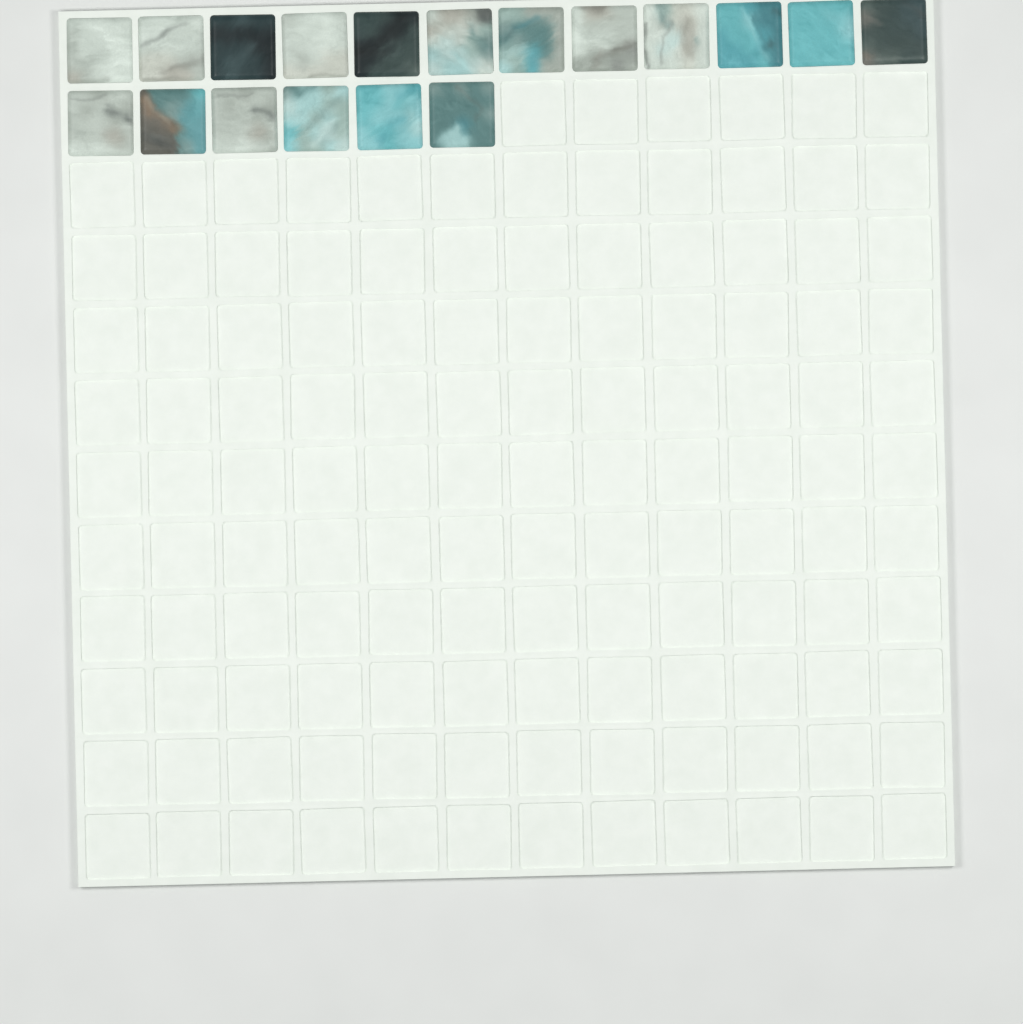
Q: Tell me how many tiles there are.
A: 18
